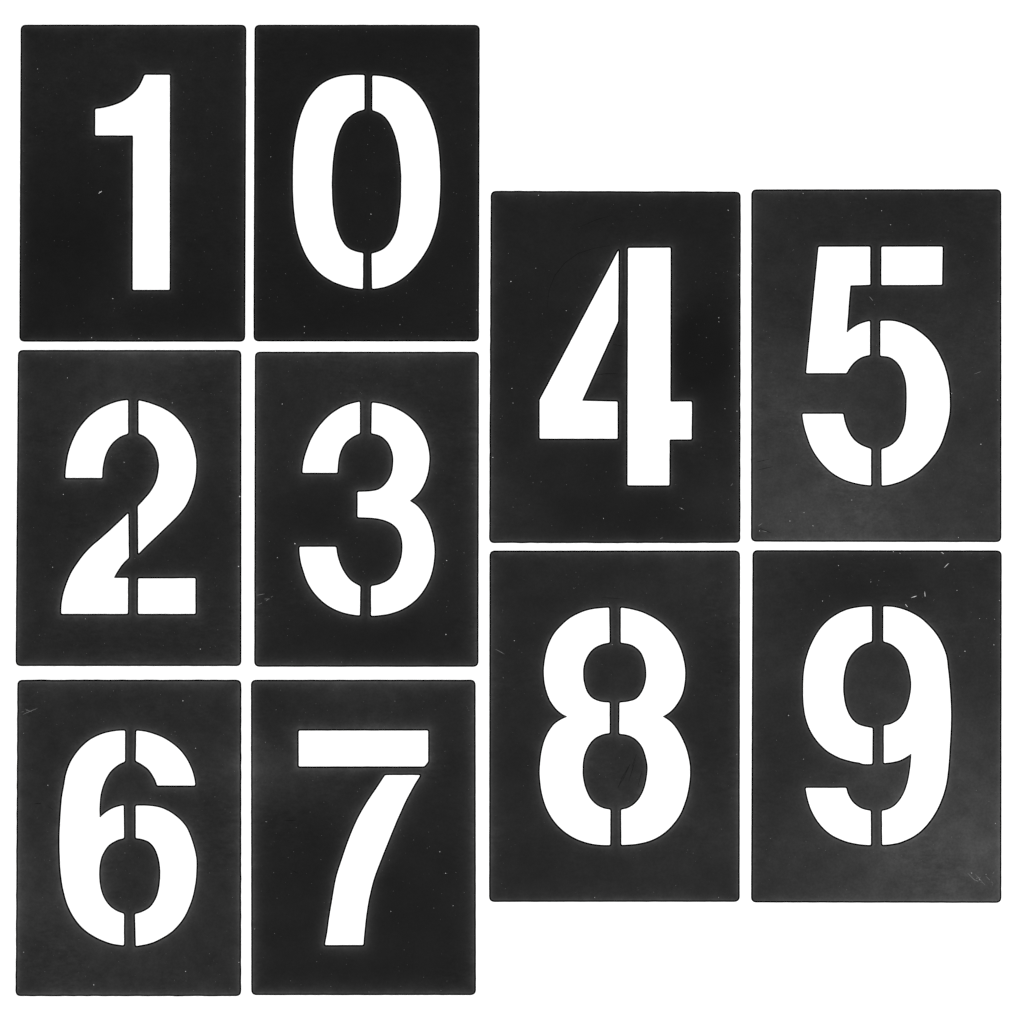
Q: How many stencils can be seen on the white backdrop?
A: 10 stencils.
